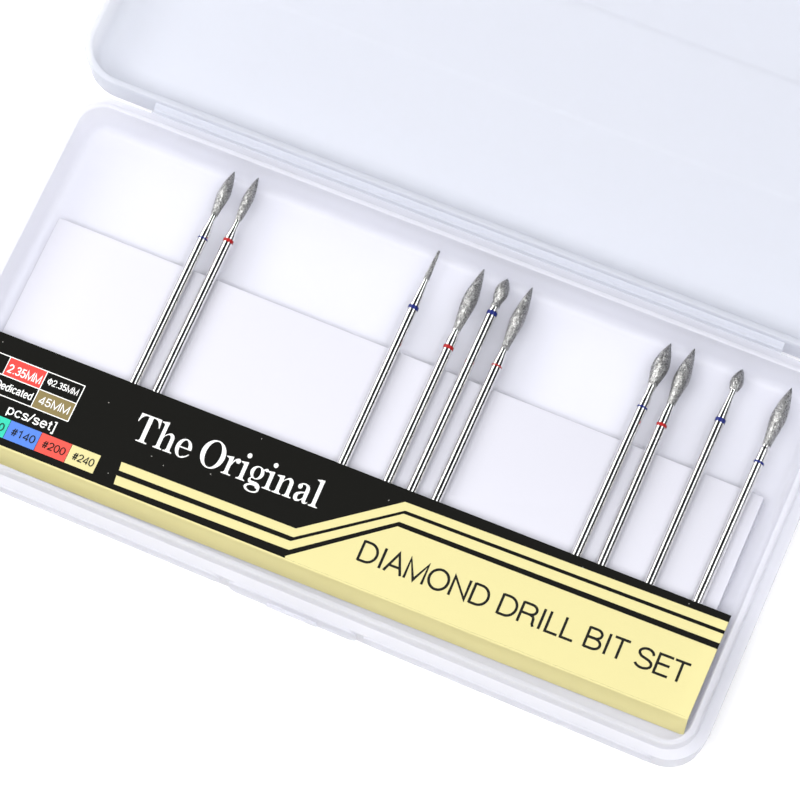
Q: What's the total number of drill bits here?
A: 10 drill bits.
